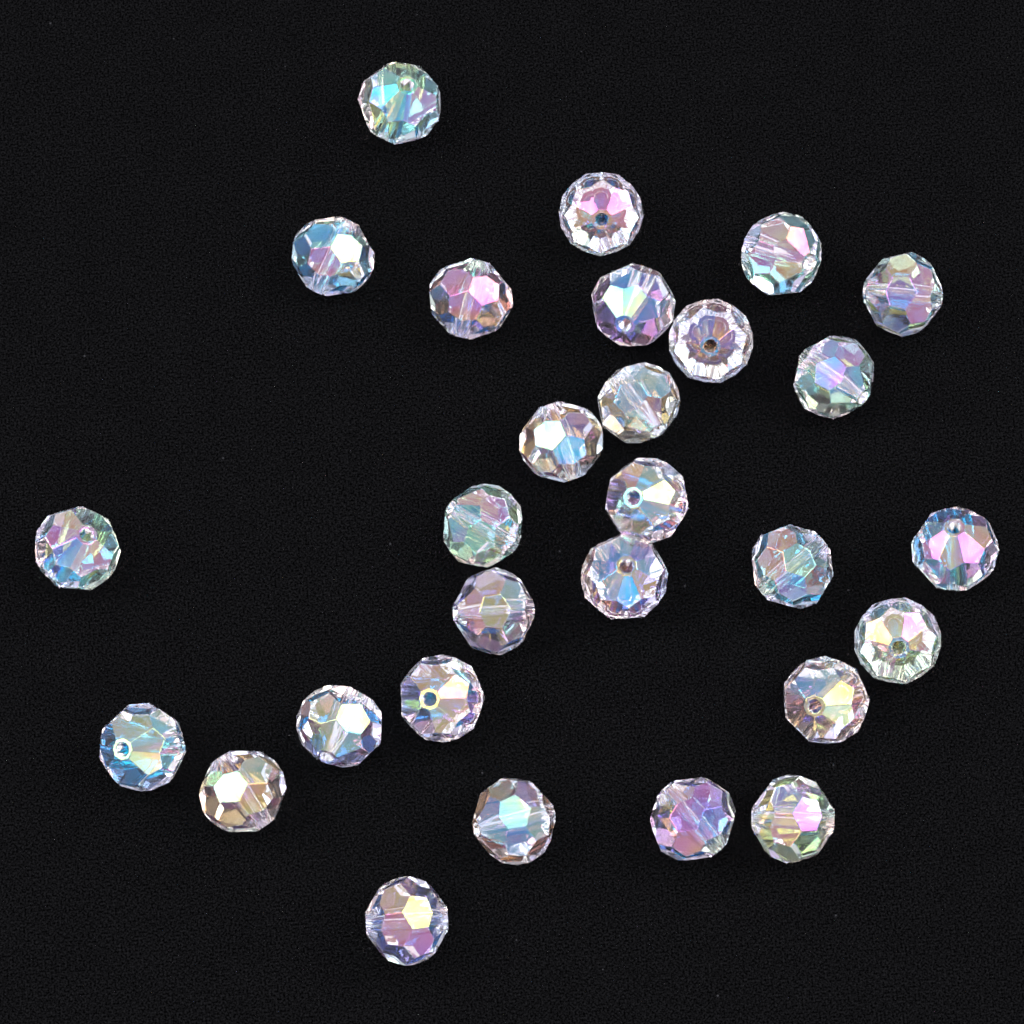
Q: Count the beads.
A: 28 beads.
